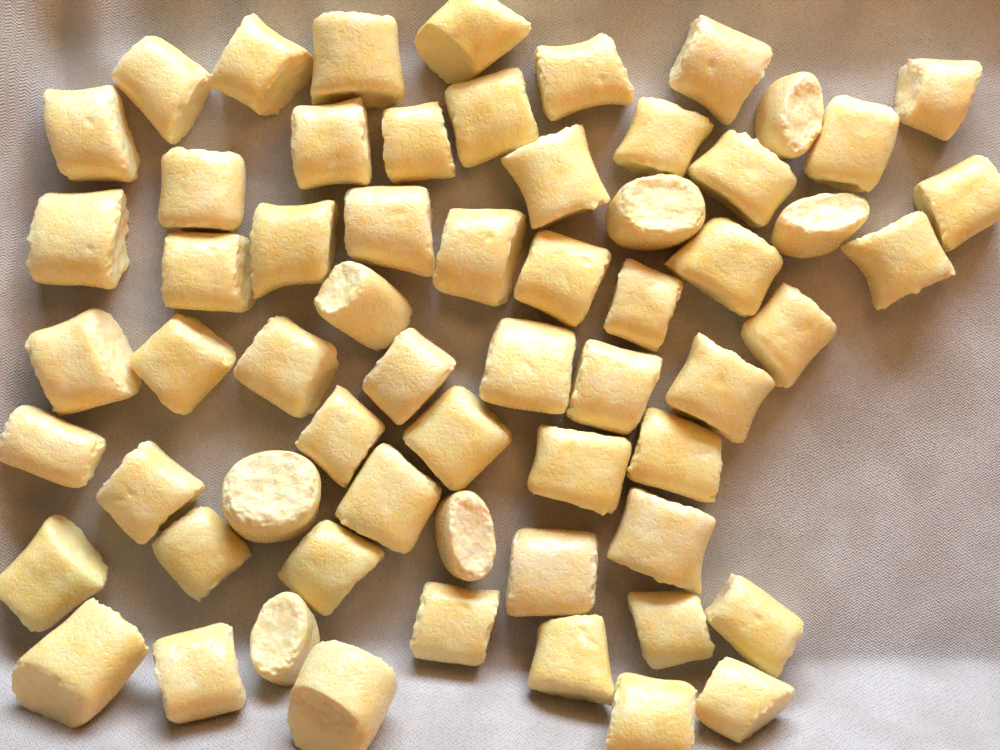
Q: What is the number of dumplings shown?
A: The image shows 62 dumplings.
